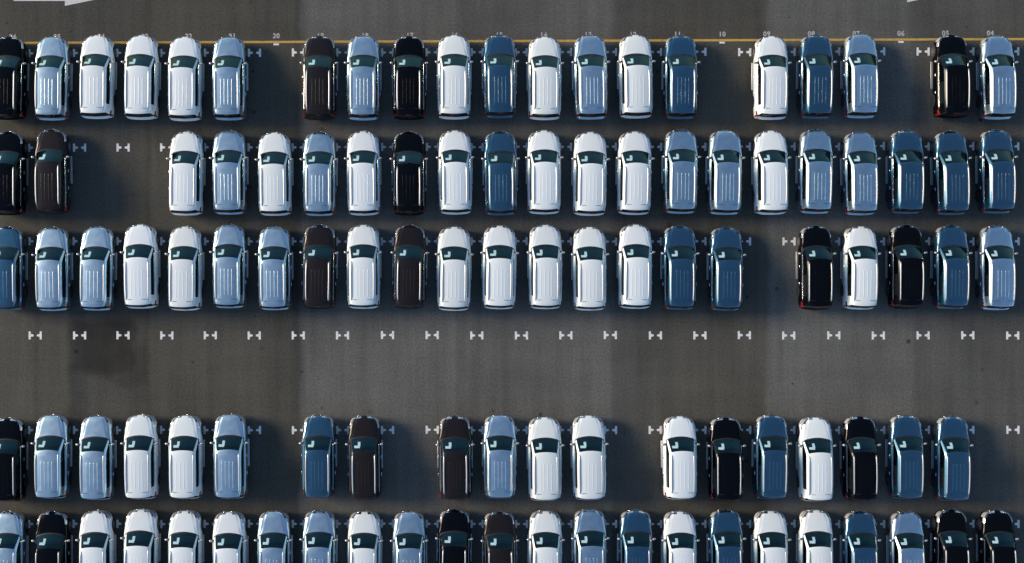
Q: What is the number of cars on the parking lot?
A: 105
